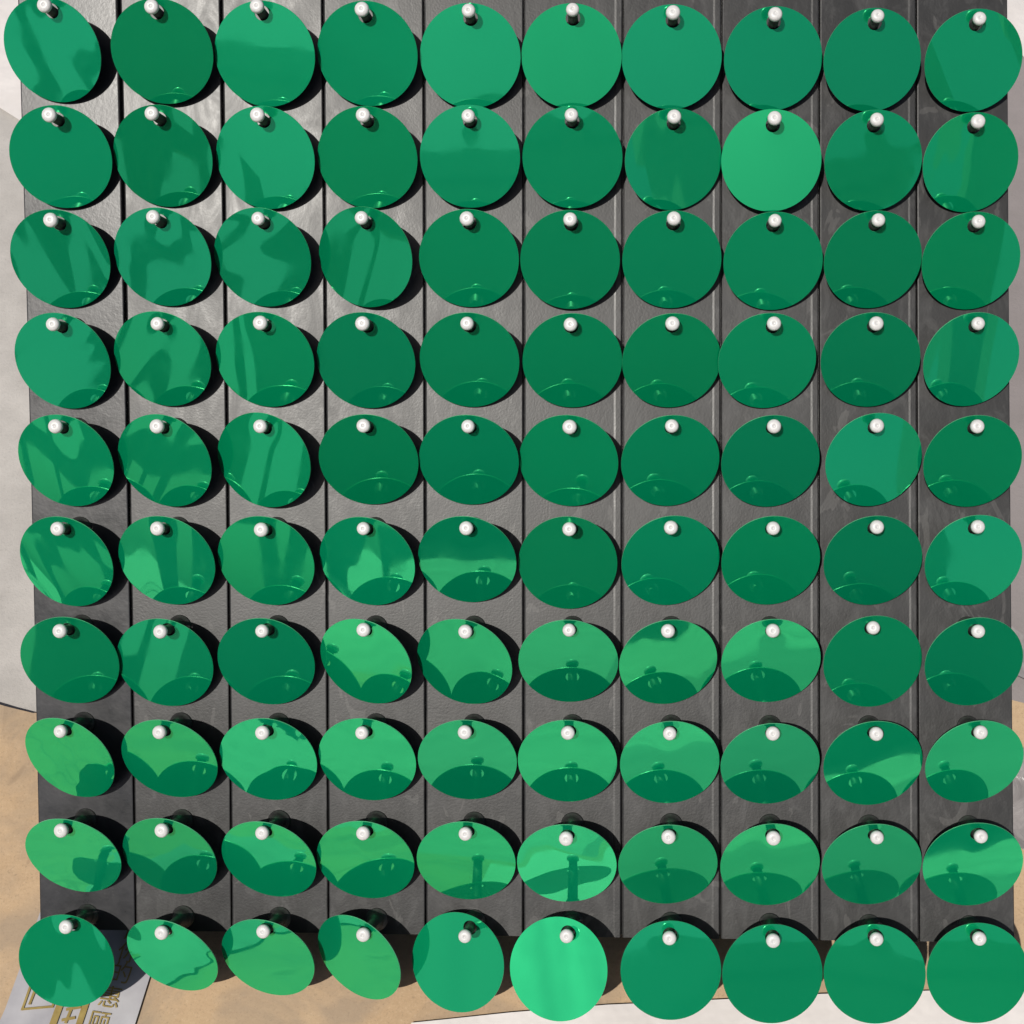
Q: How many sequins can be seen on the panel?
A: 100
